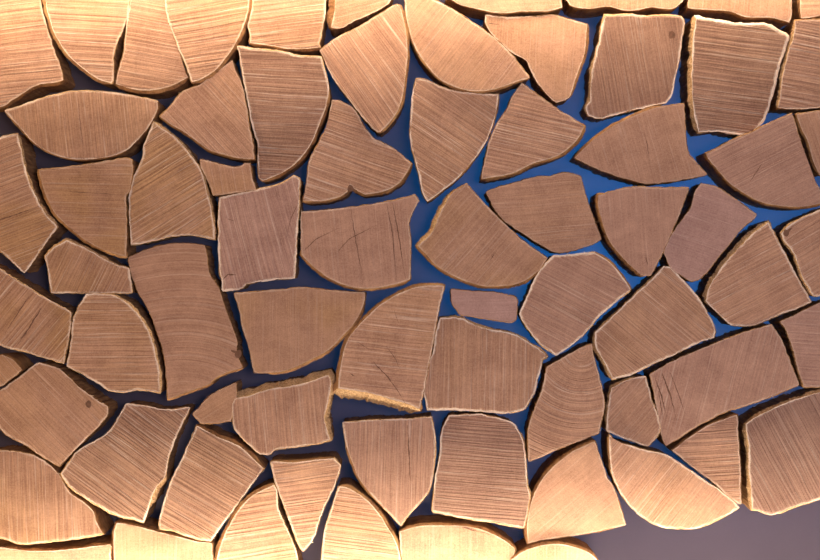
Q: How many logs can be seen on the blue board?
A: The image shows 71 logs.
